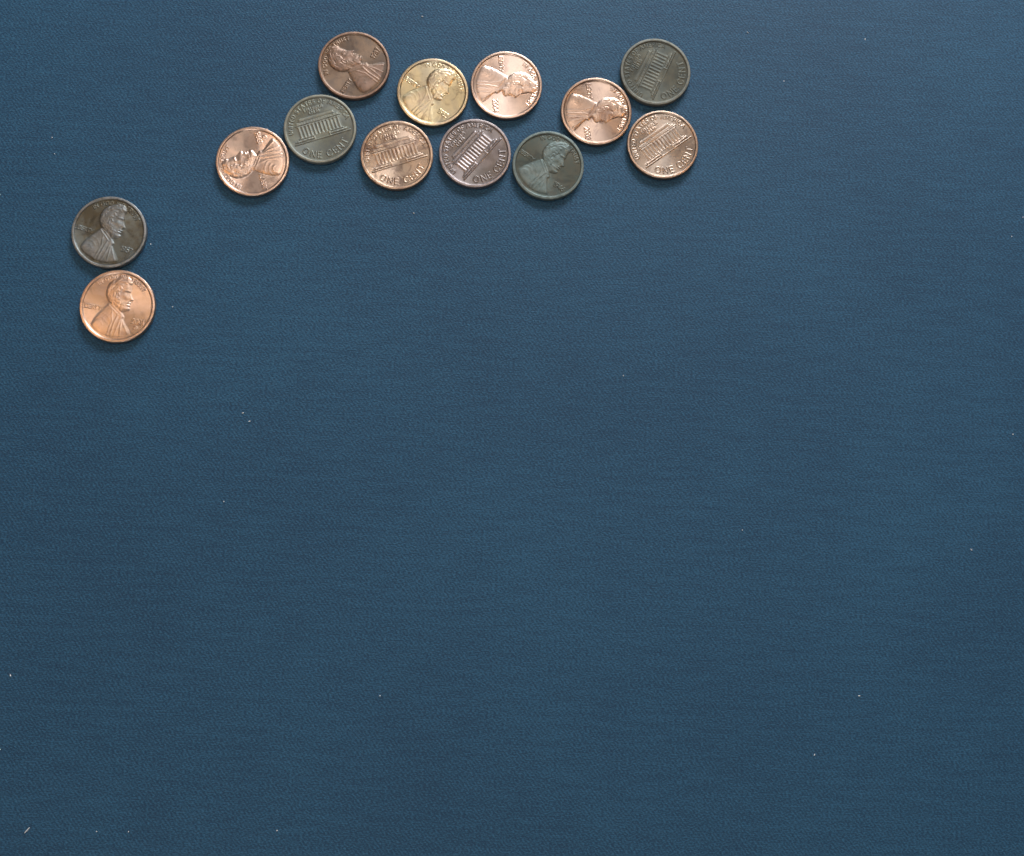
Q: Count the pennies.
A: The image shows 13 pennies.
